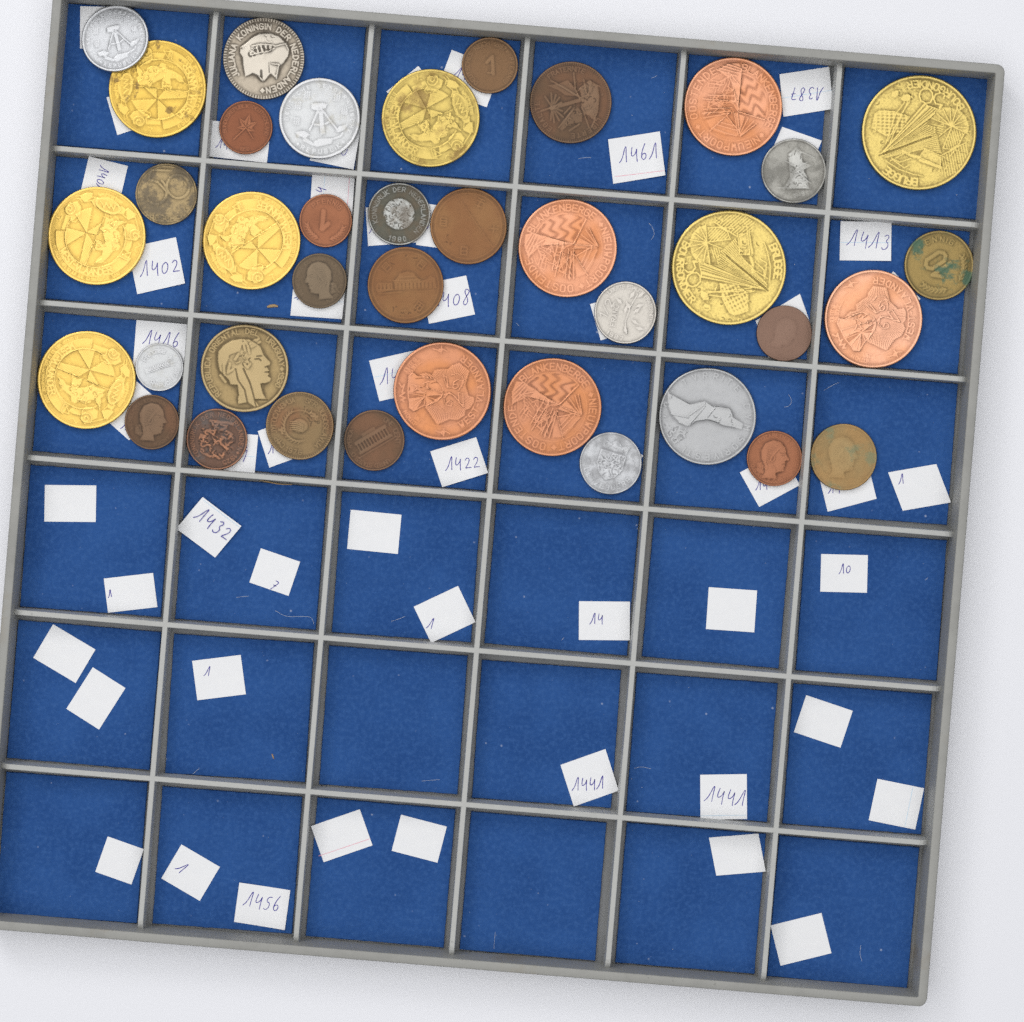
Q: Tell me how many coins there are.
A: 38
